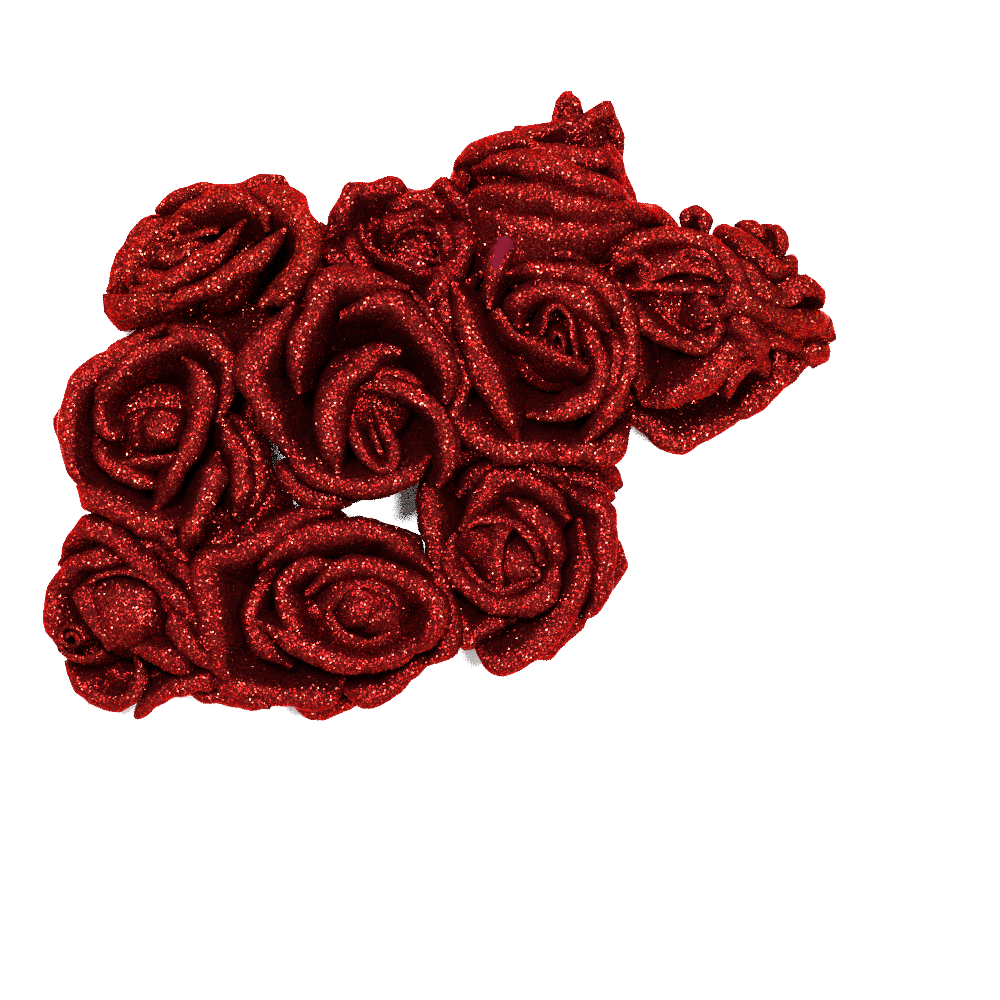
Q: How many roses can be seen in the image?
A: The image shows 11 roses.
